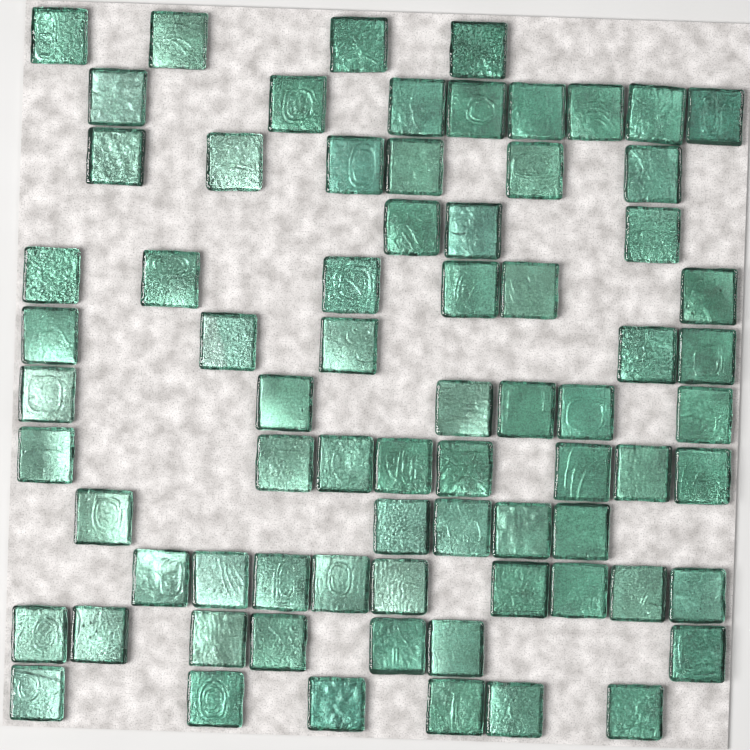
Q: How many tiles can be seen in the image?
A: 73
